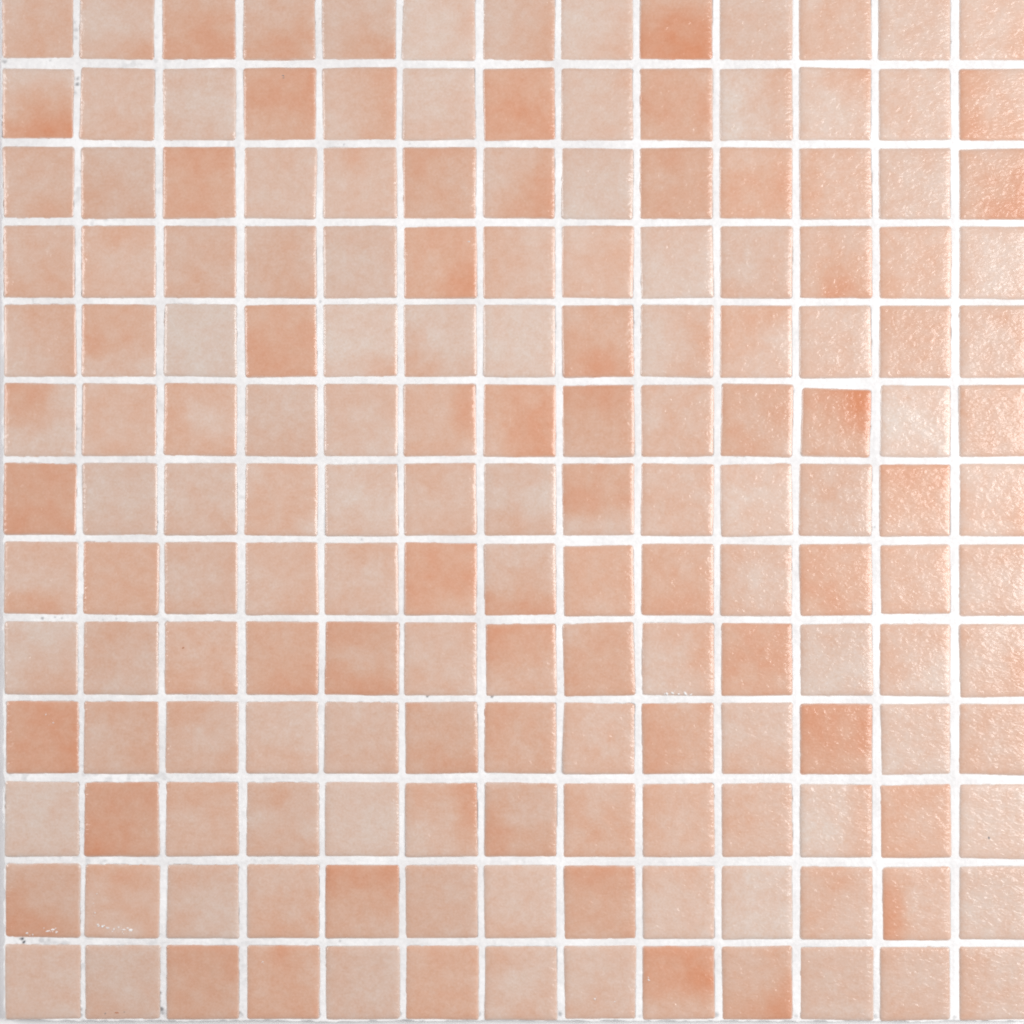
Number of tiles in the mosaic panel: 169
